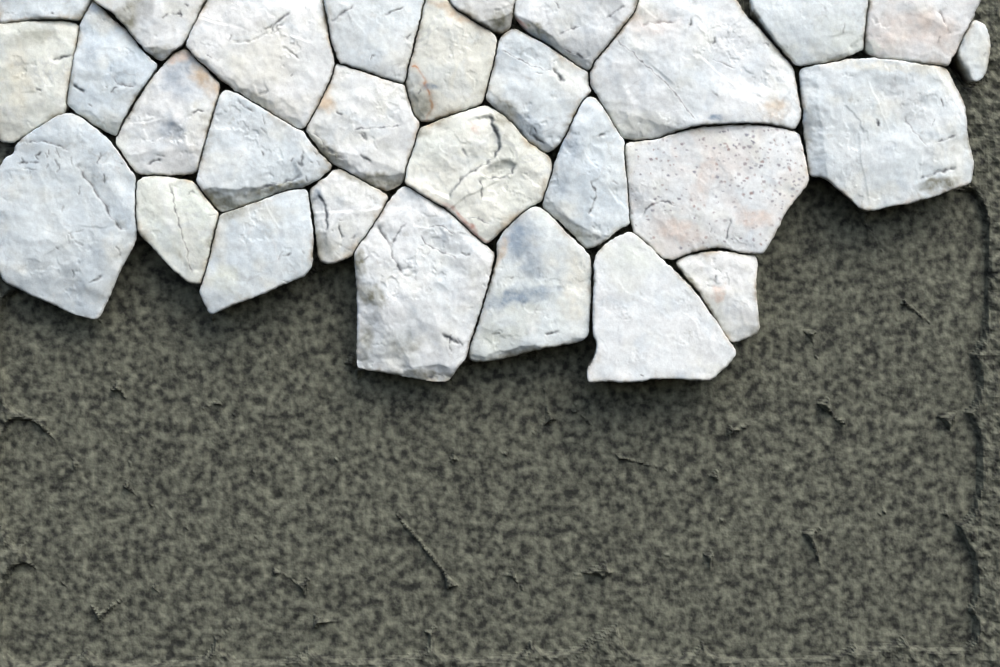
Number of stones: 29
